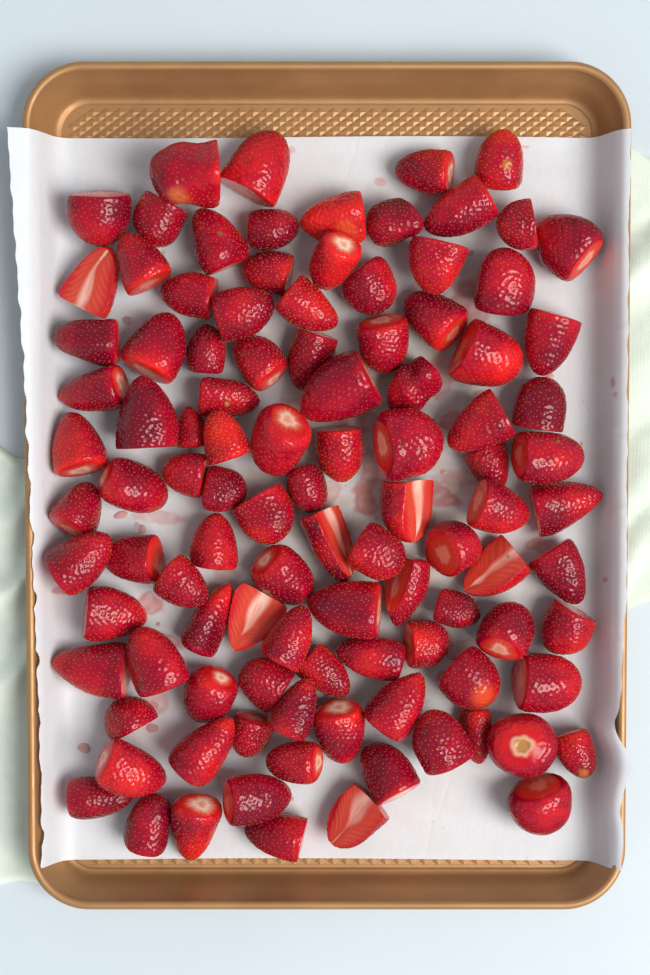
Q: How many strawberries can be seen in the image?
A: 104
